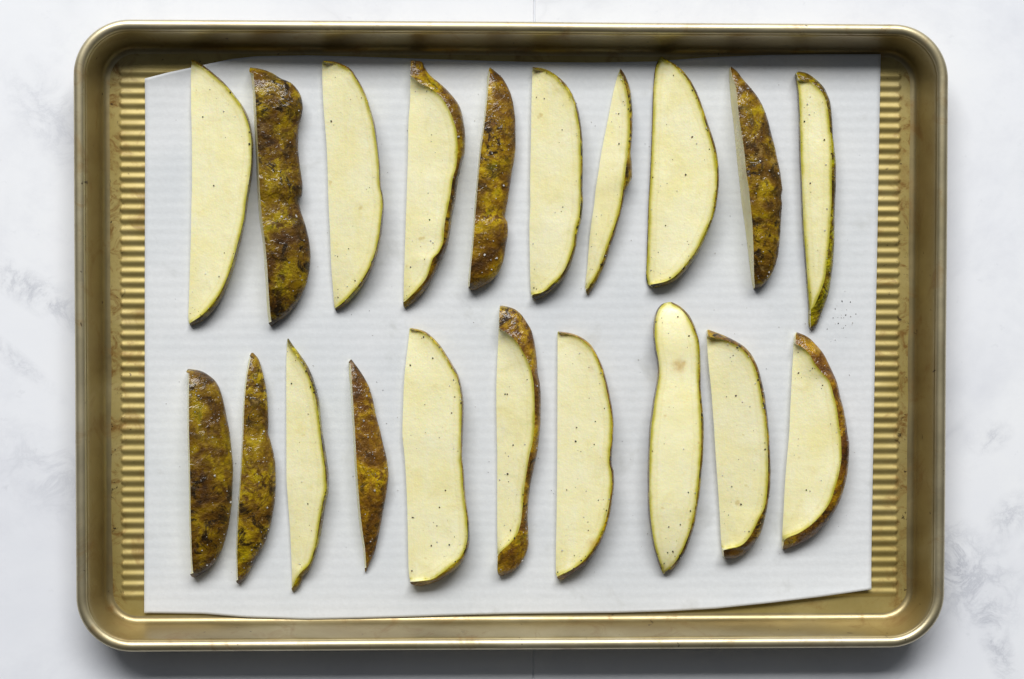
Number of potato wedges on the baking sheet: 20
